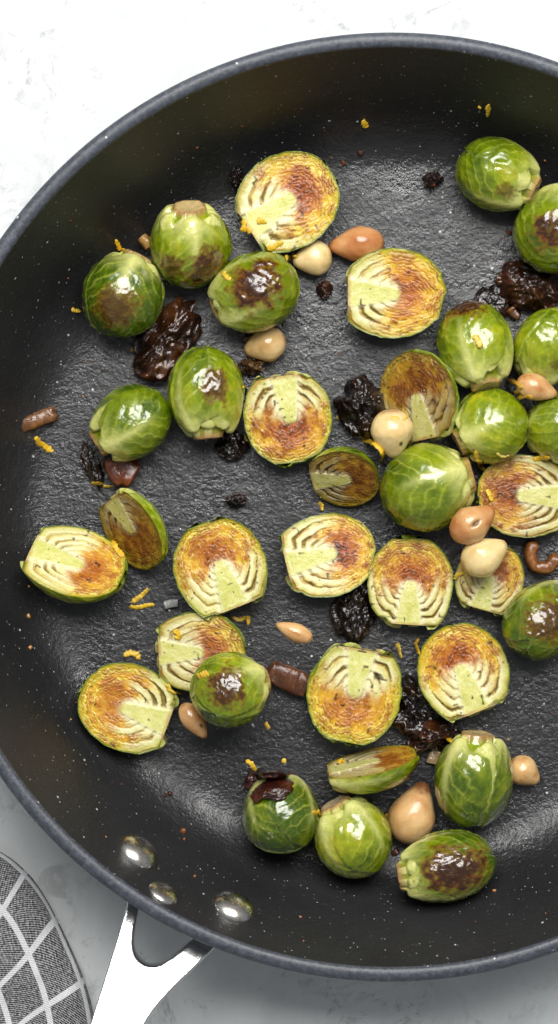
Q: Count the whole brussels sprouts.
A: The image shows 18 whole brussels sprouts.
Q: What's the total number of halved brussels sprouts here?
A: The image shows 17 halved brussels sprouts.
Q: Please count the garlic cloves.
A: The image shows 11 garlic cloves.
